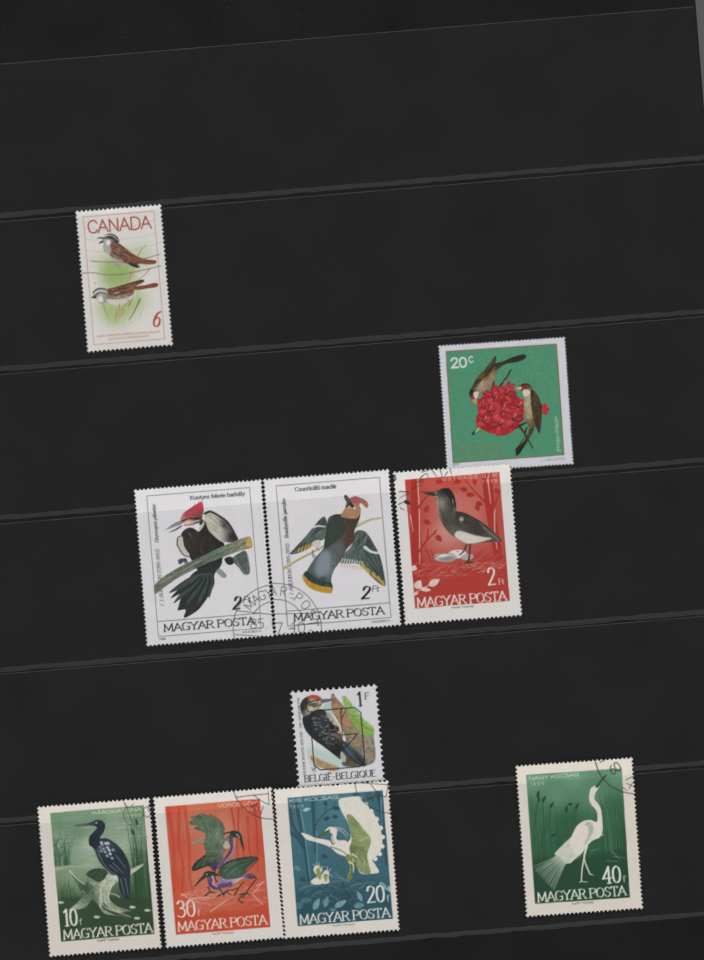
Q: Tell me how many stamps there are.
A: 10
